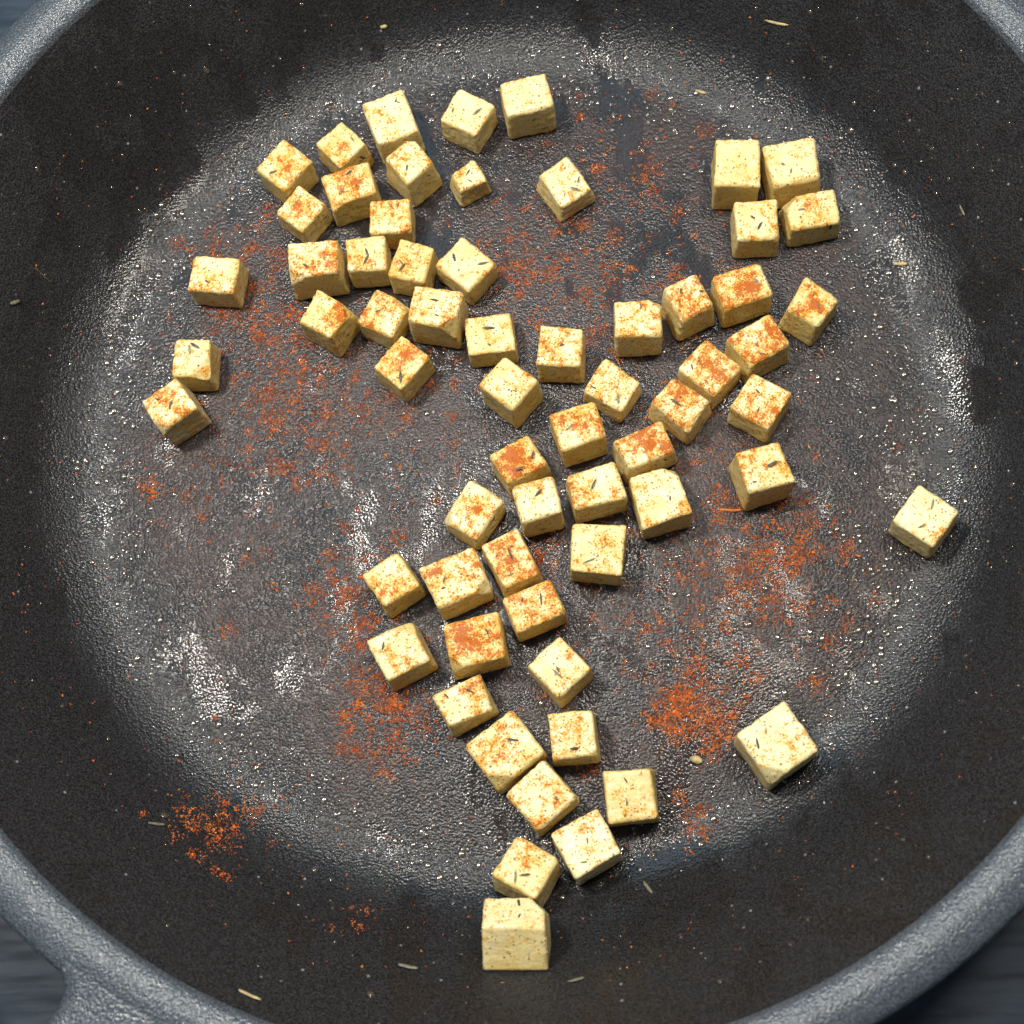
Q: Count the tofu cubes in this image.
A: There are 64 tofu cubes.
